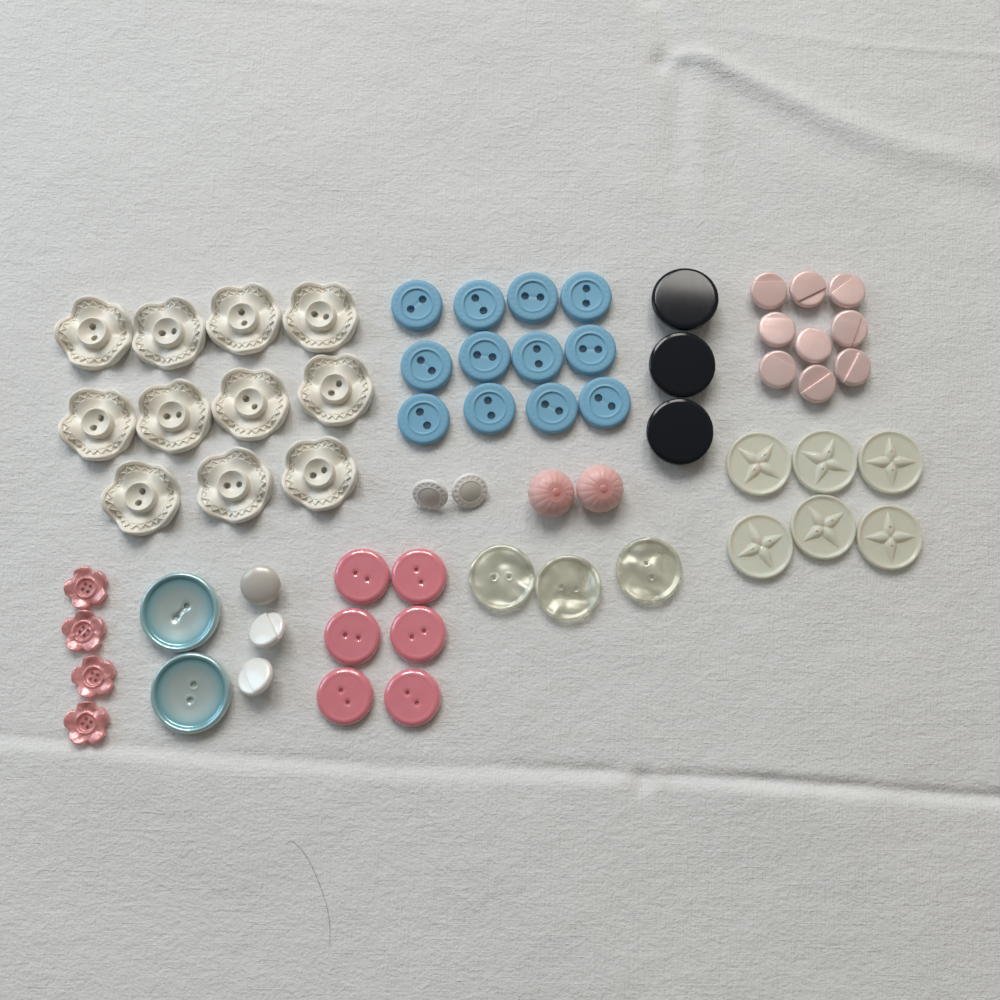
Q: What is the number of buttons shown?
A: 63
